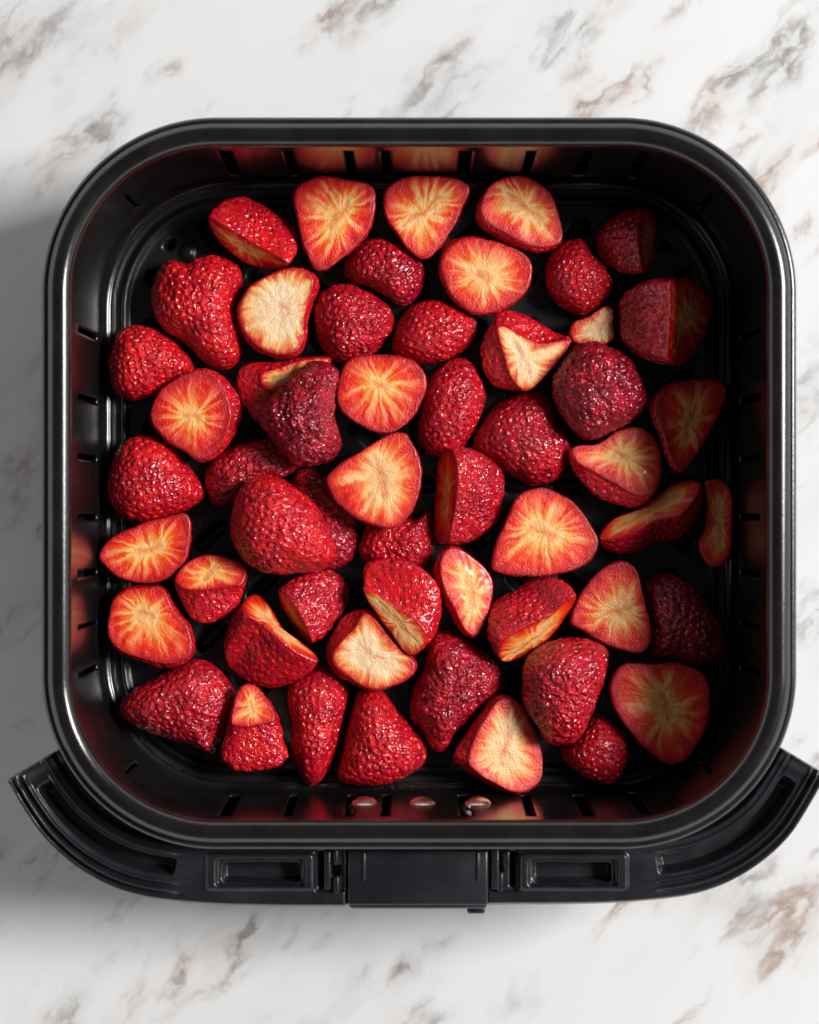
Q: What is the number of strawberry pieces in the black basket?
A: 55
